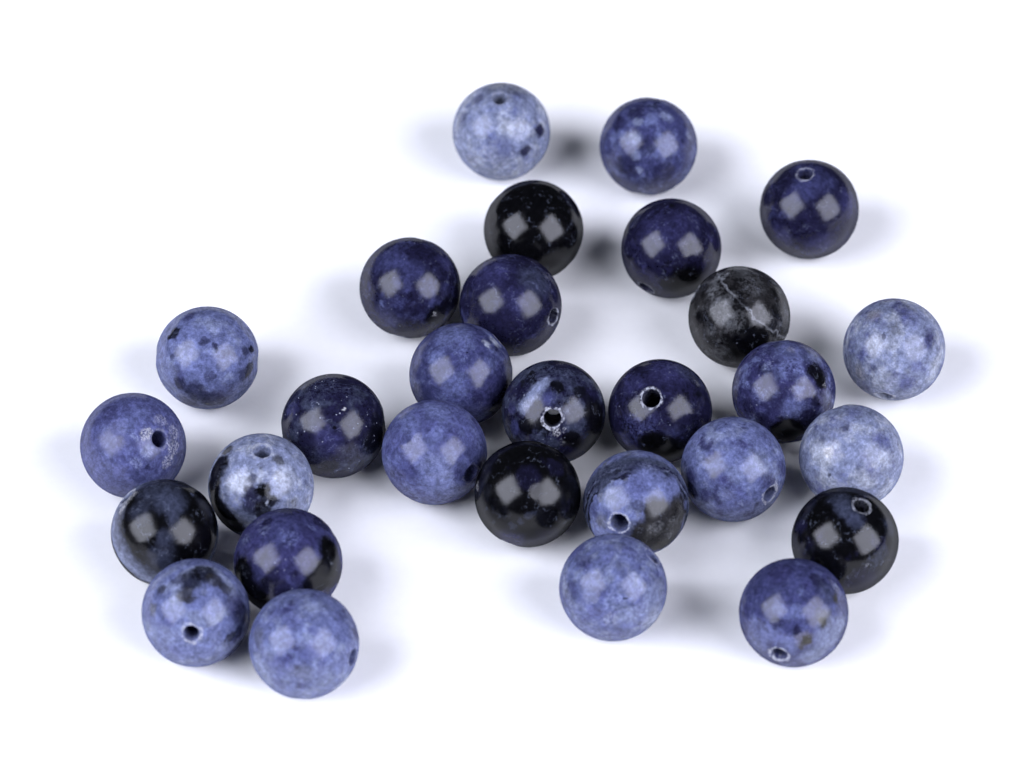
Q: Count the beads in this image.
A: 29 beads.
